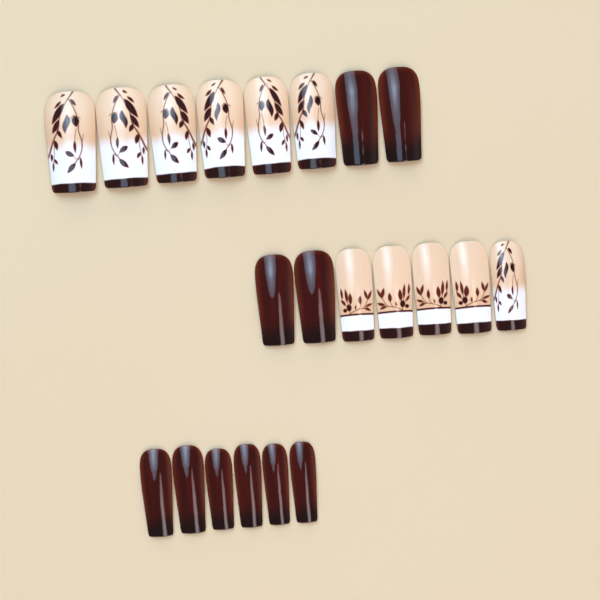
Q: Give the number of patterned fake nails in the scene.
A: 11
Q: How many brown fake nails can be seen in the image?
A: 10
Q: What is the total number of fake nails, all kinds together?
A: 21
